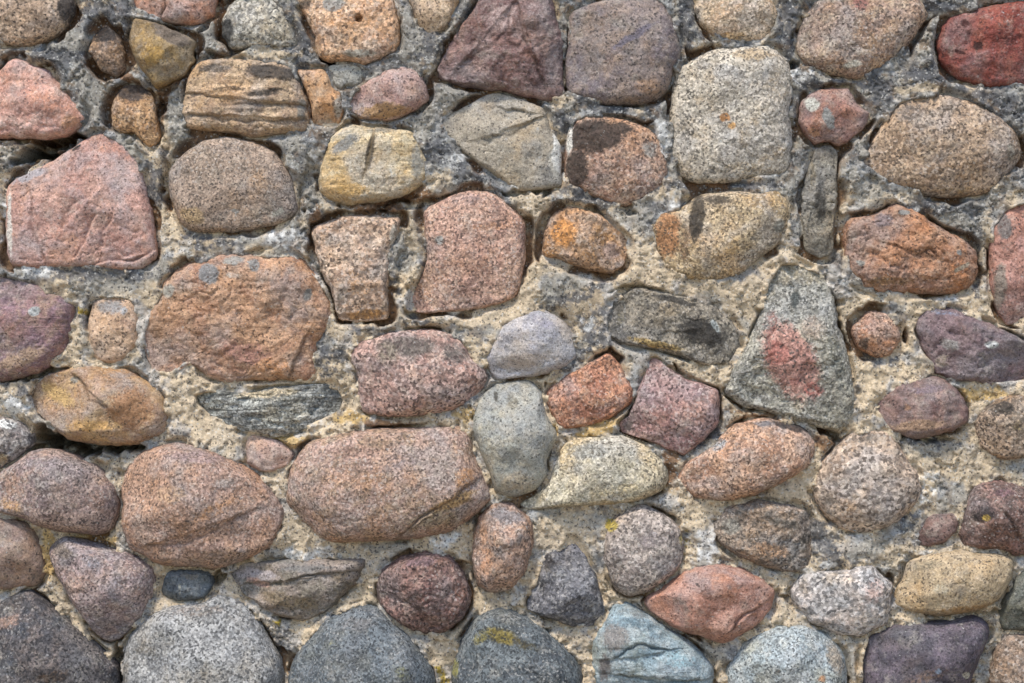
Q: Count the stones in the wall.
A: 80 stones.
